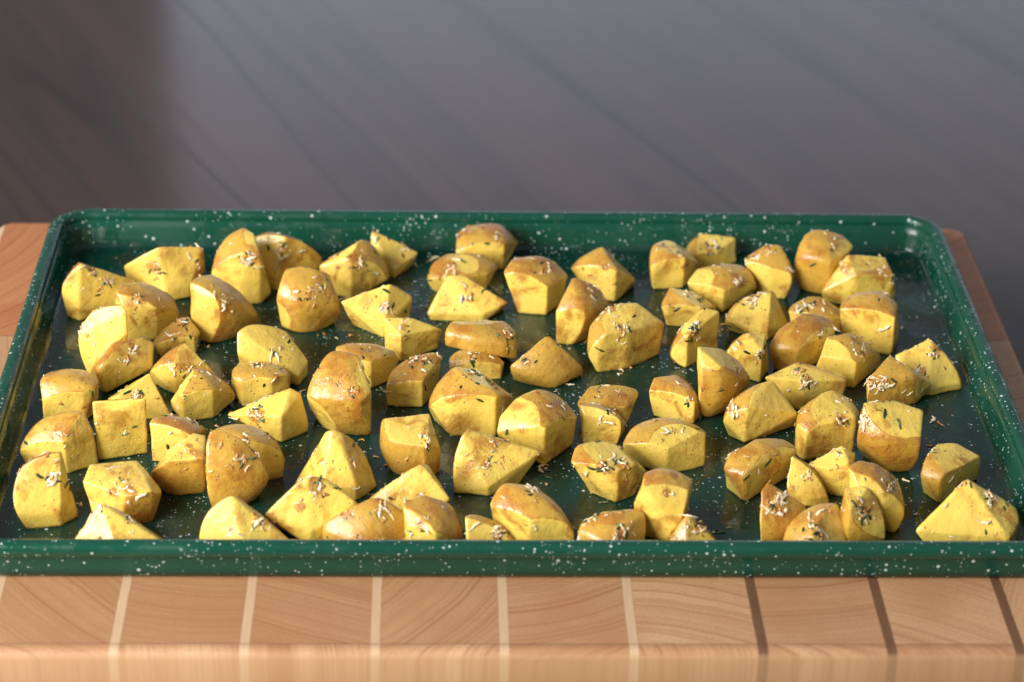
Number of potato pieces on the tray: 93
